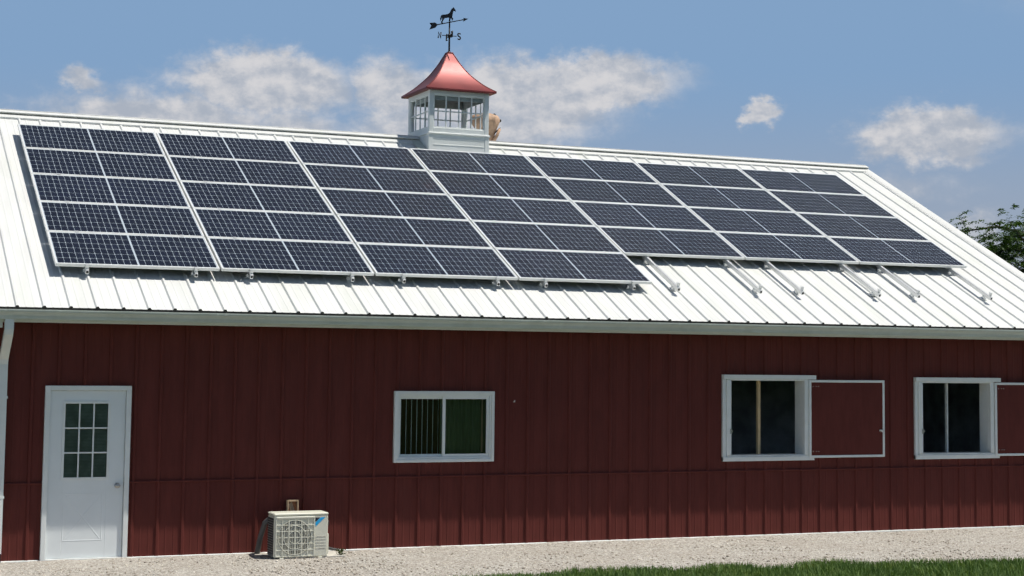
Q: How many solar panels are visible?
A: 32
